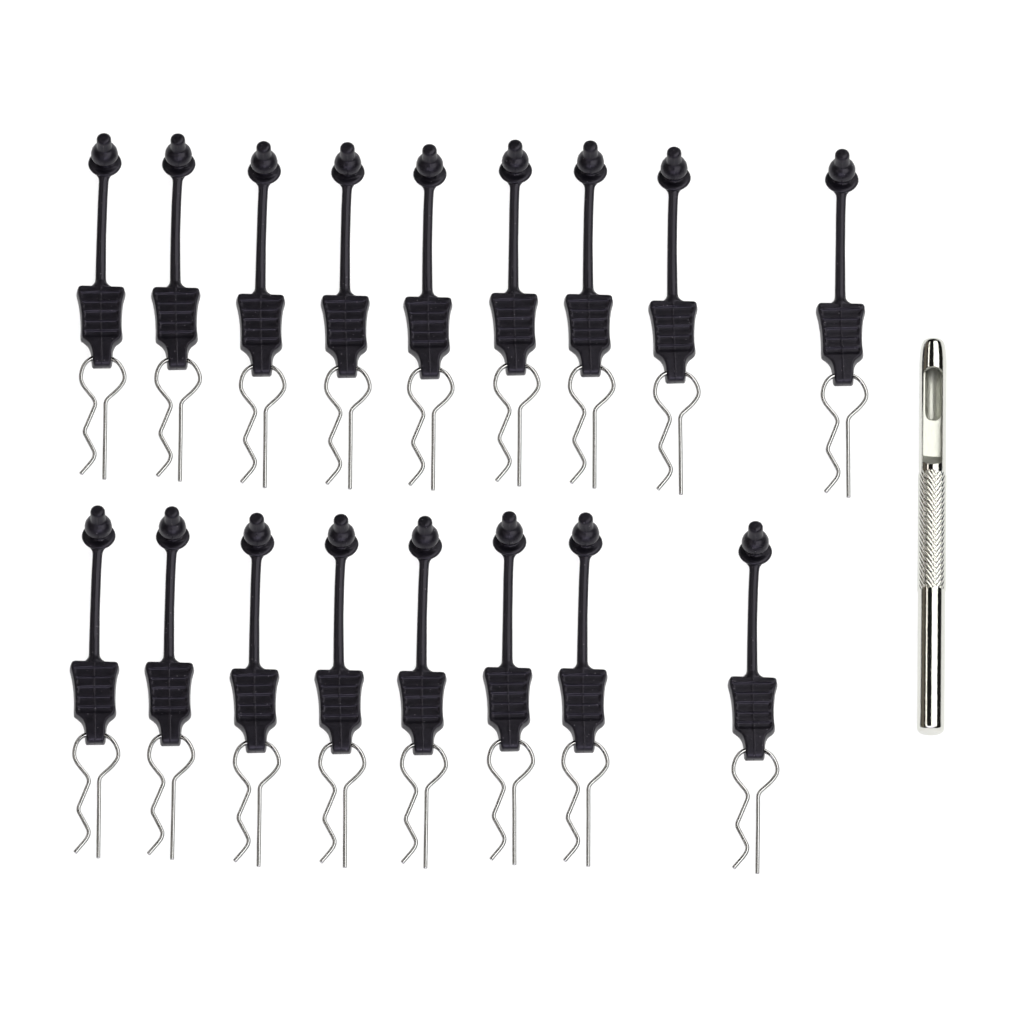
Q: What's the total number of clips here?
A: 17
